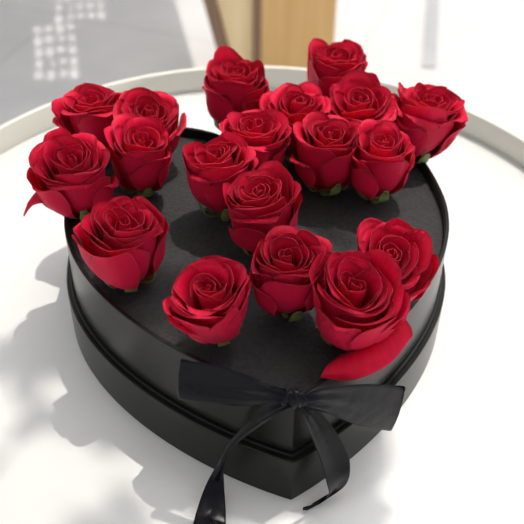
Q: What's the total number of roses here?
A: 19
